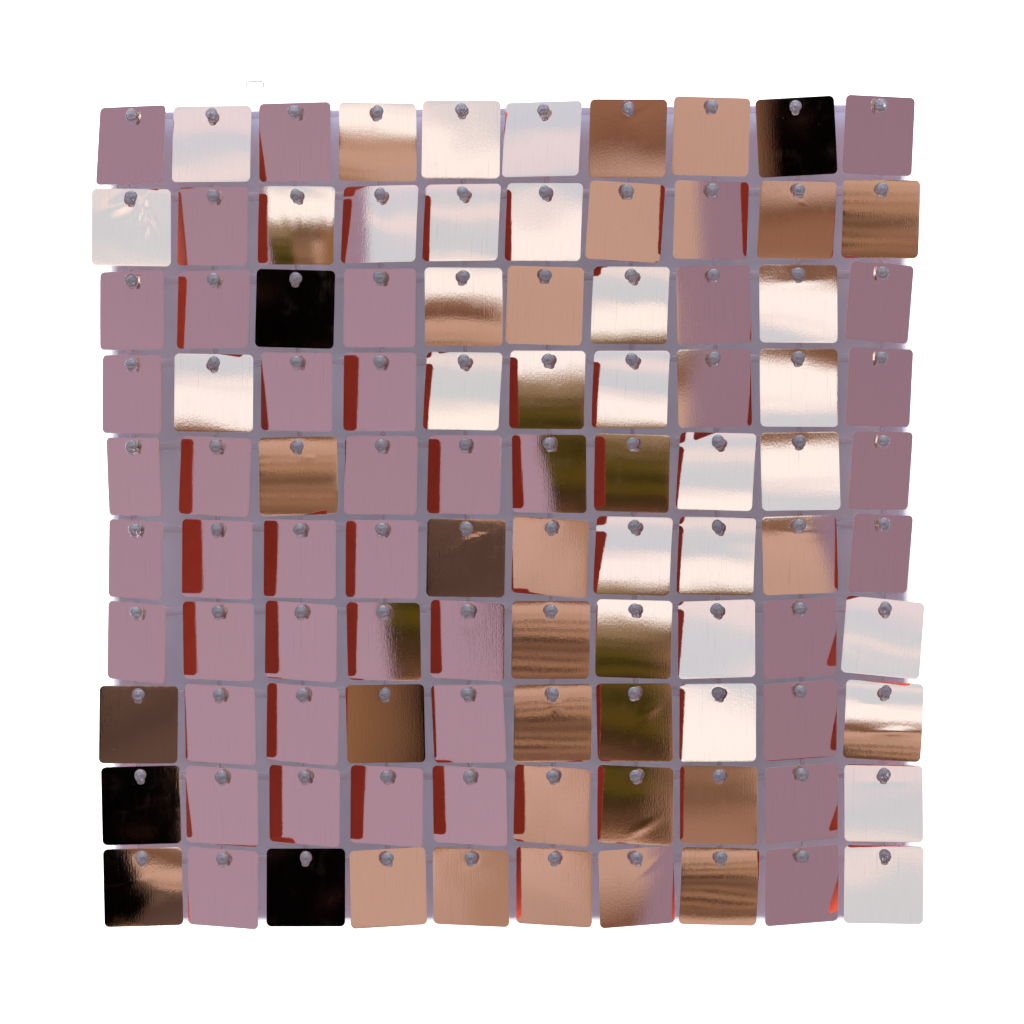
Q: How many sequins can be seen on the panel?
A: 100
